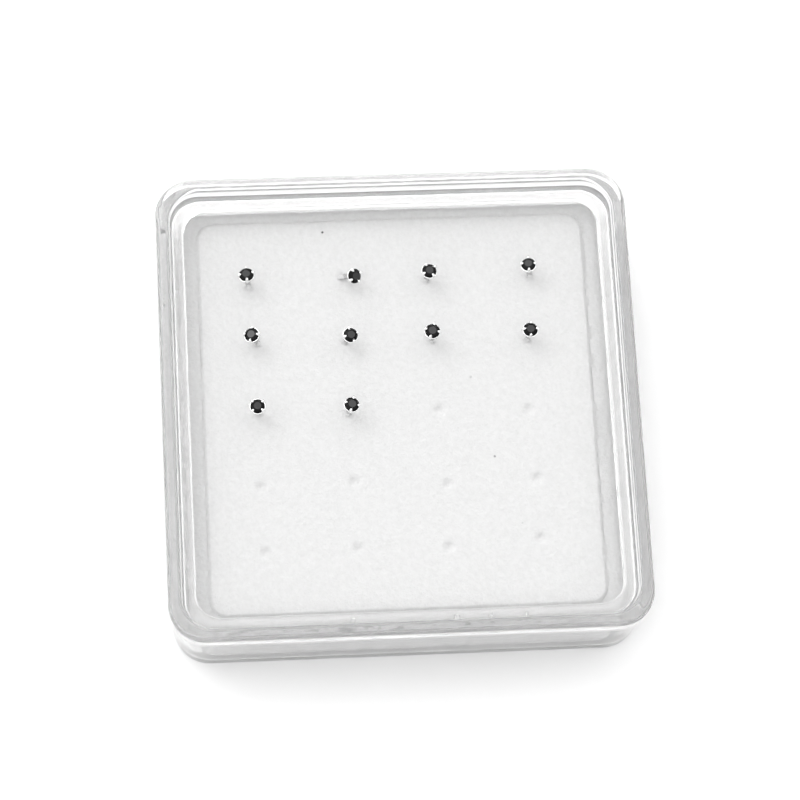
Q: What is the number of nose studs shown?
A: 10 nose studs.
